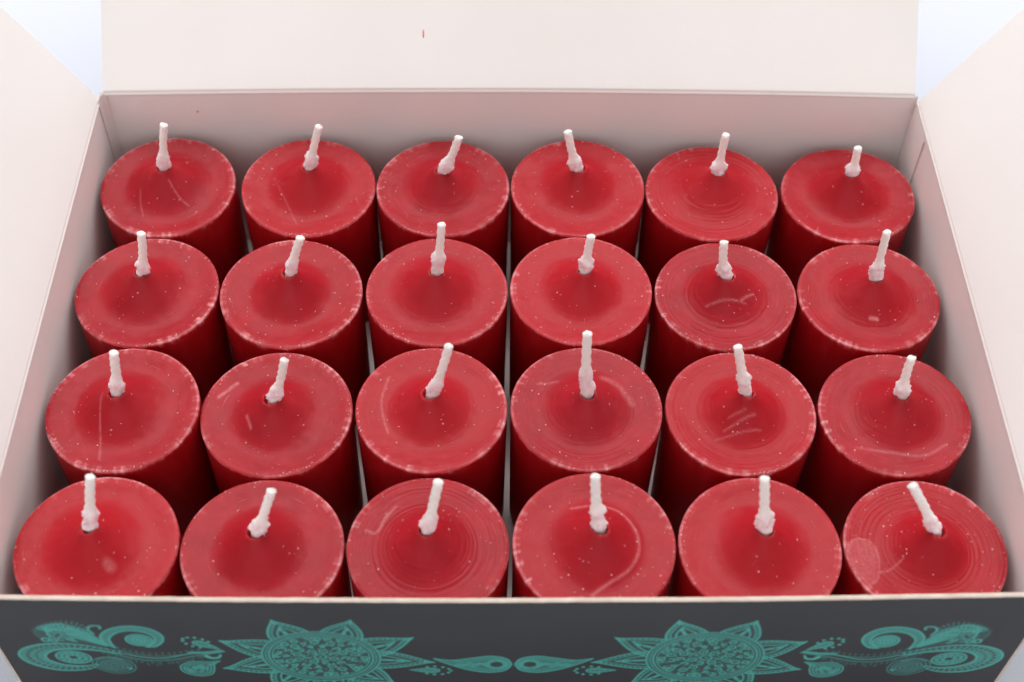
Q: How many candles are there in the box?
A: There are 24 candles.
